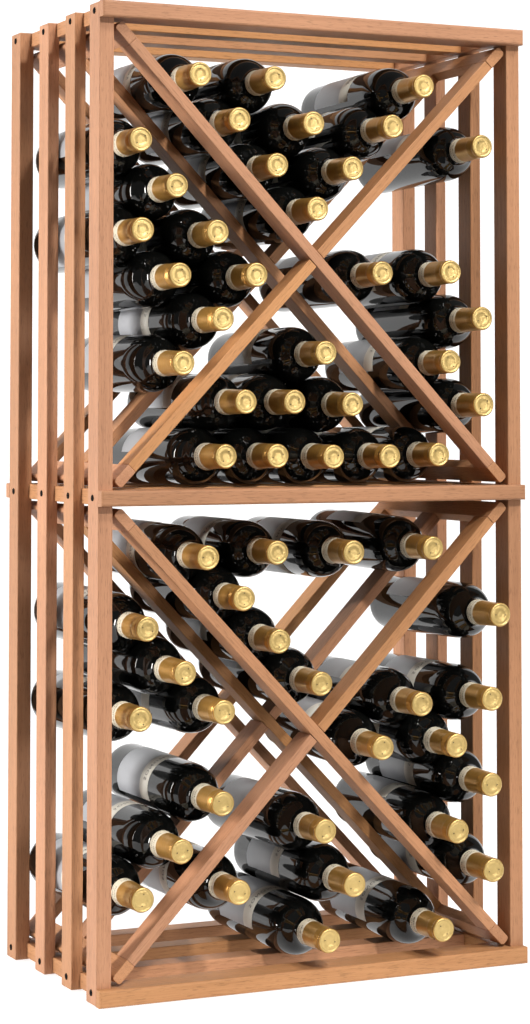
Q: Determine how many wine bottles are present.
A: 59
